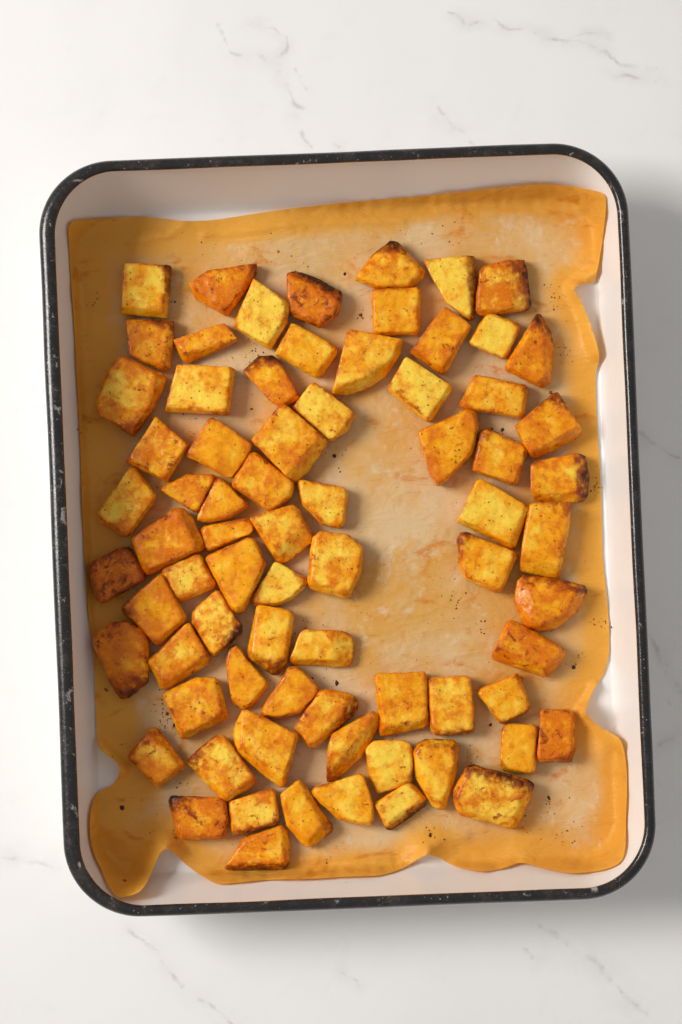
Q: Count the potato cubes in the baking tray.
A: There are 74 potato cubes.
